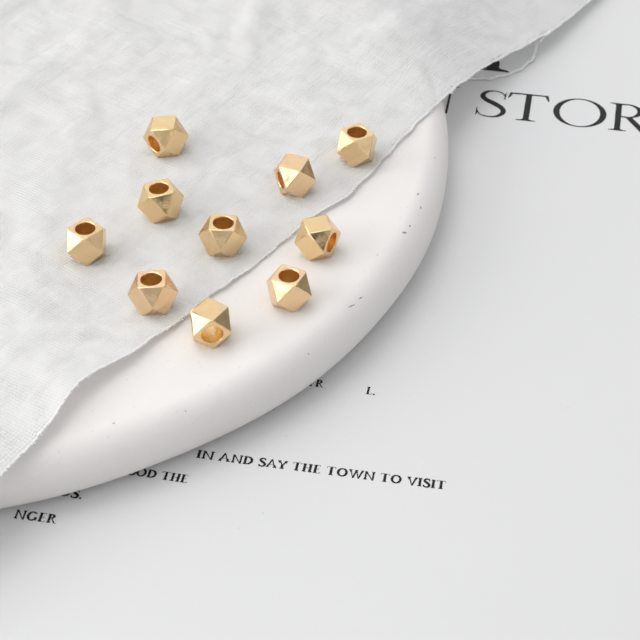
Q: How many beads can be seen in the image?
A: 10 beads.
